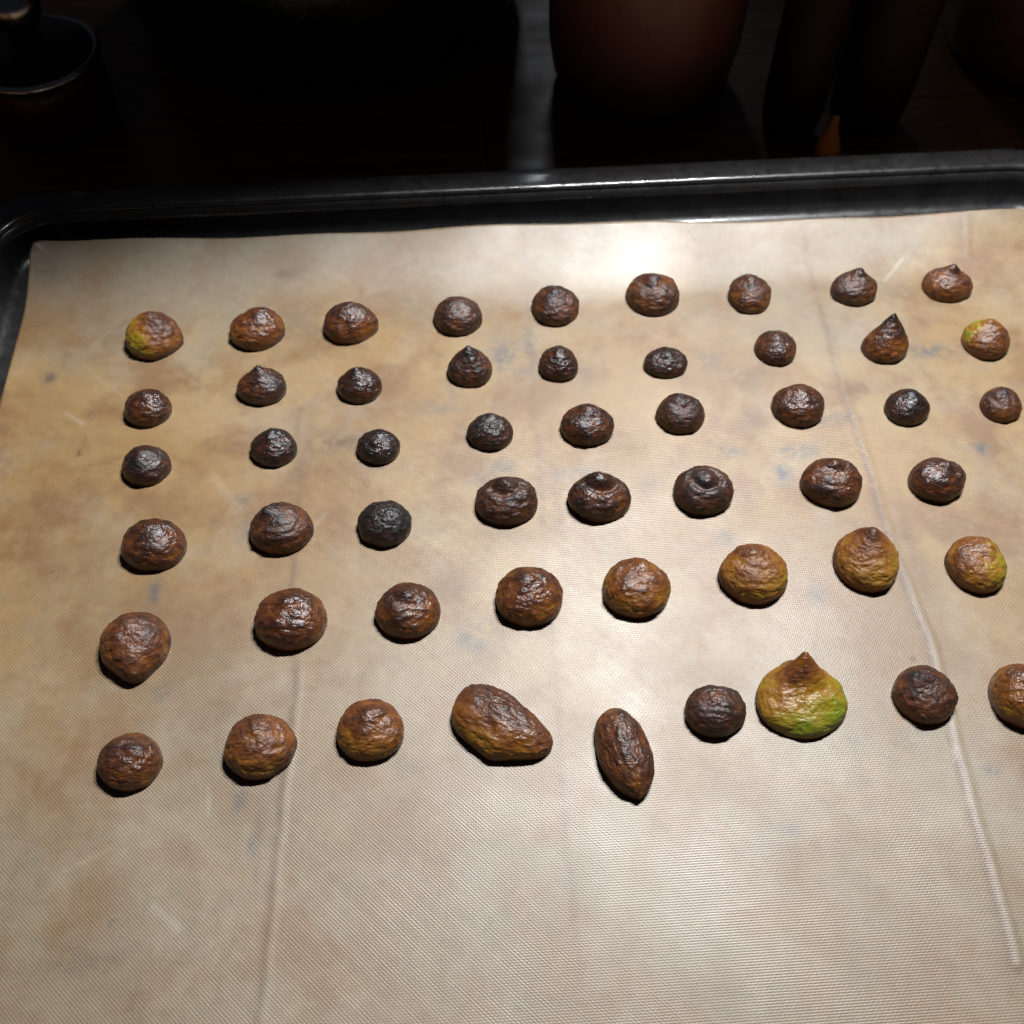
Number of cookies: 52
